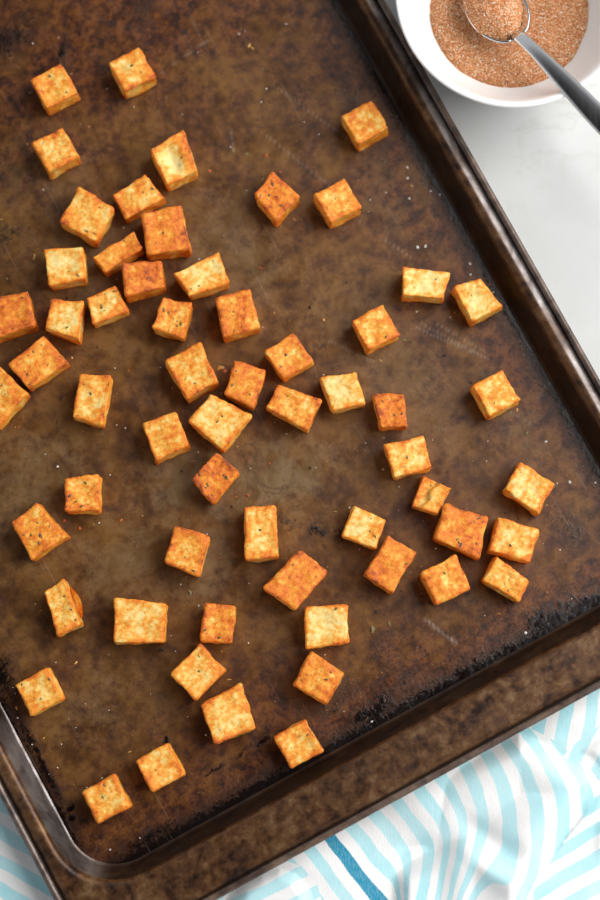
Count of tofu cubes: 60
